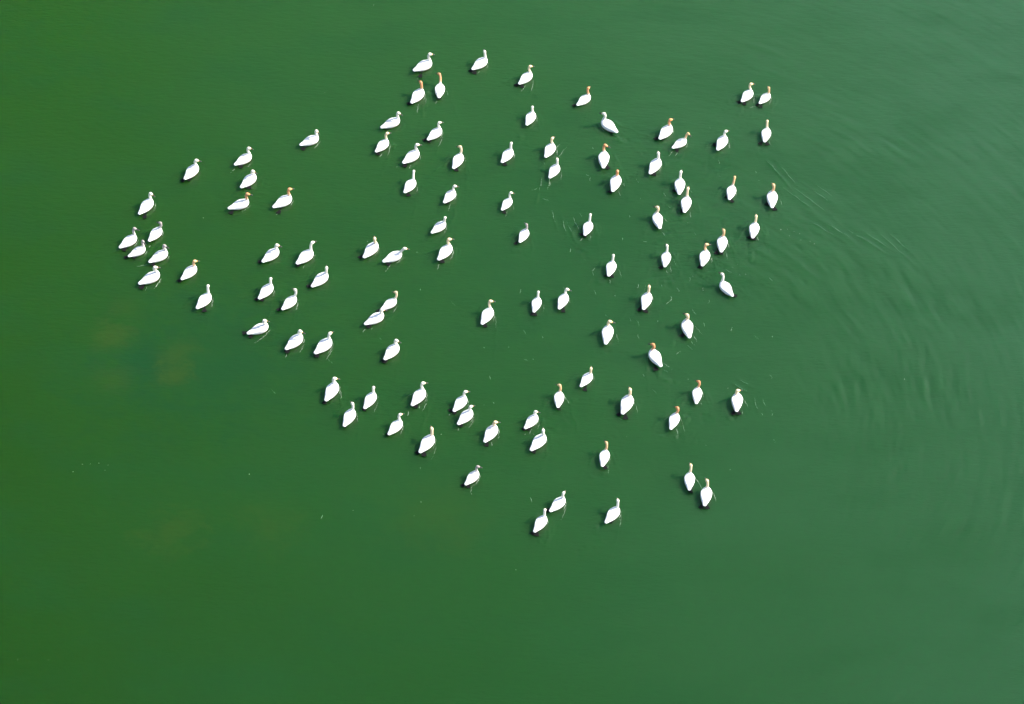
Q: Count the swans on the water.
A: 101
